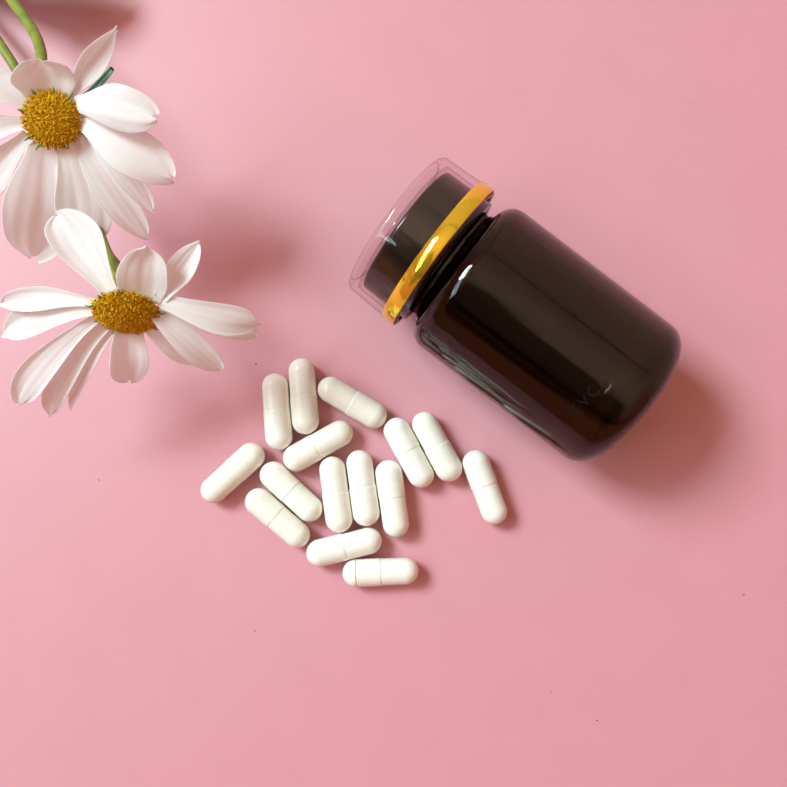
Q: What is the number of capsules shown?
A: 15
